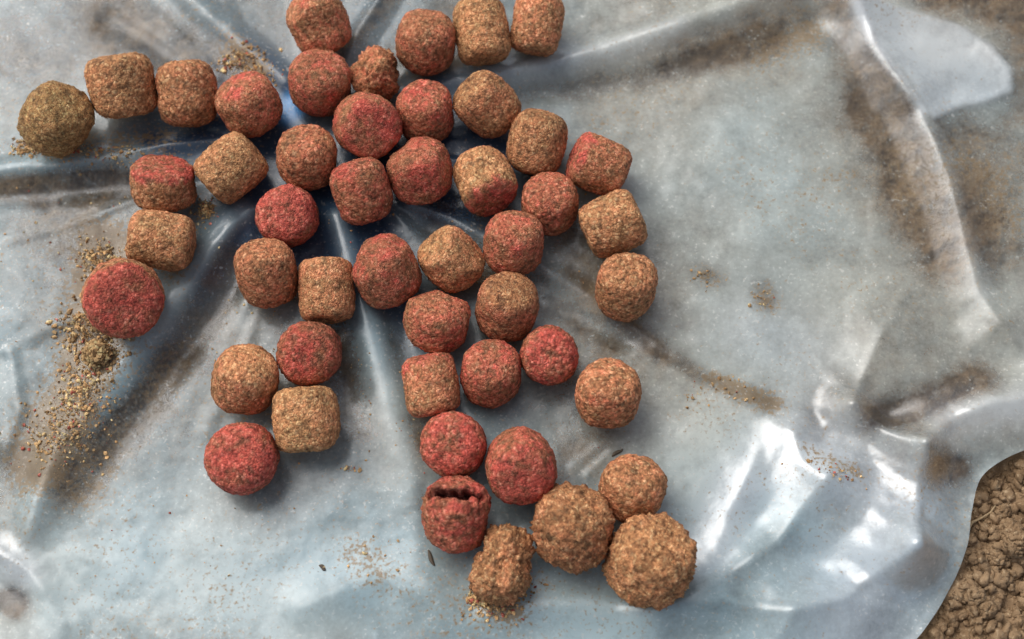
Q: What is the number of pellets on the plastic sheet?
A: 49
